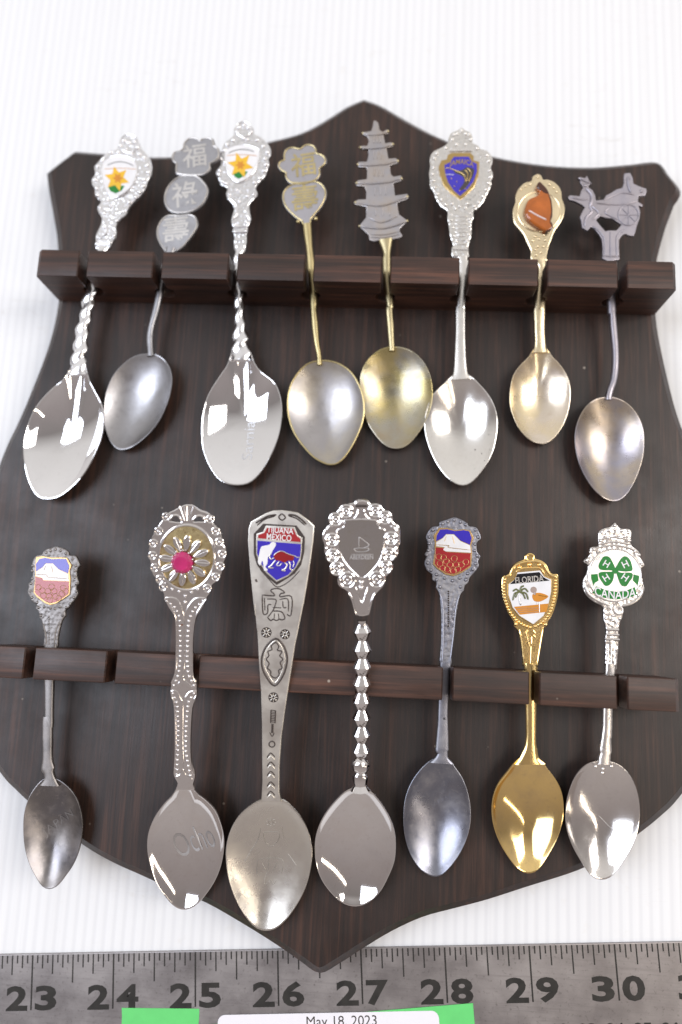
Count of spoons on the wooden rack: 15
